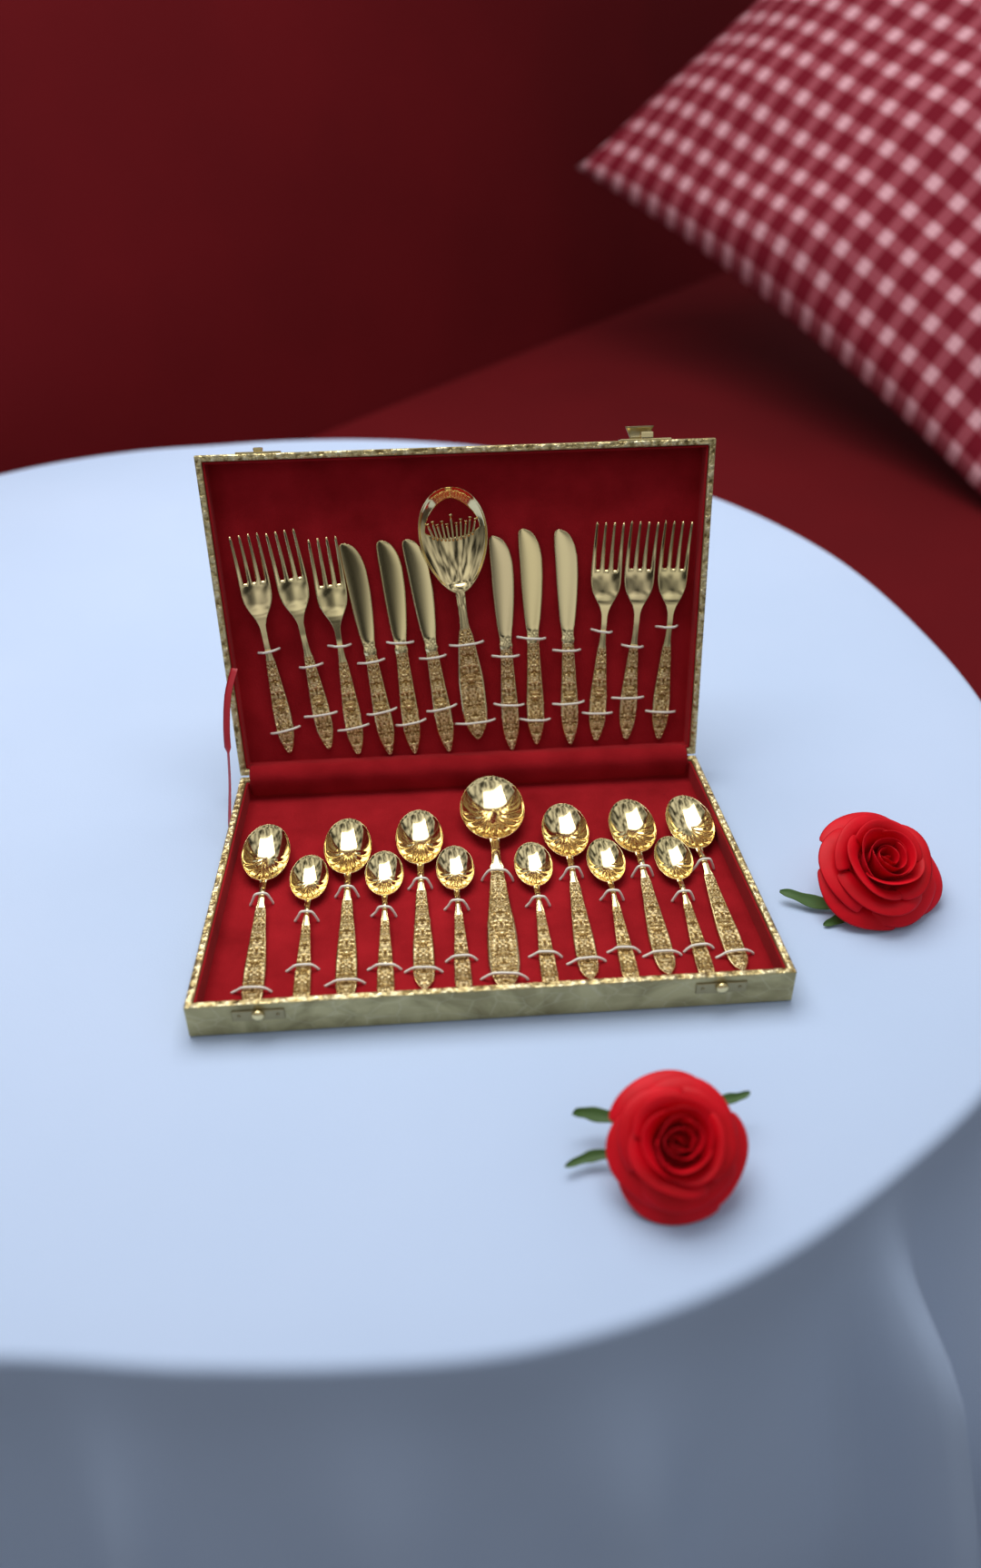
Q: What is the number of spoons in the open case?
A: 14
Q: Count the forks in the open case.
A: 6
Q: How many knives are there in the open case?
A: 6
